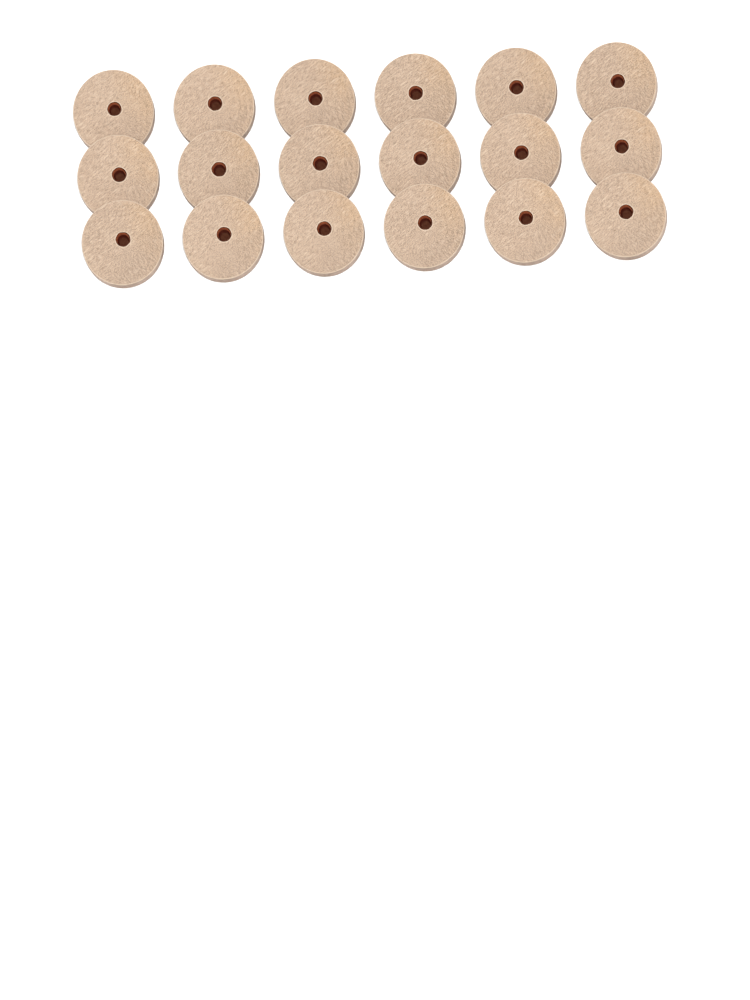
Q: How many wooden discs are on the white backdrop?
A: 18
